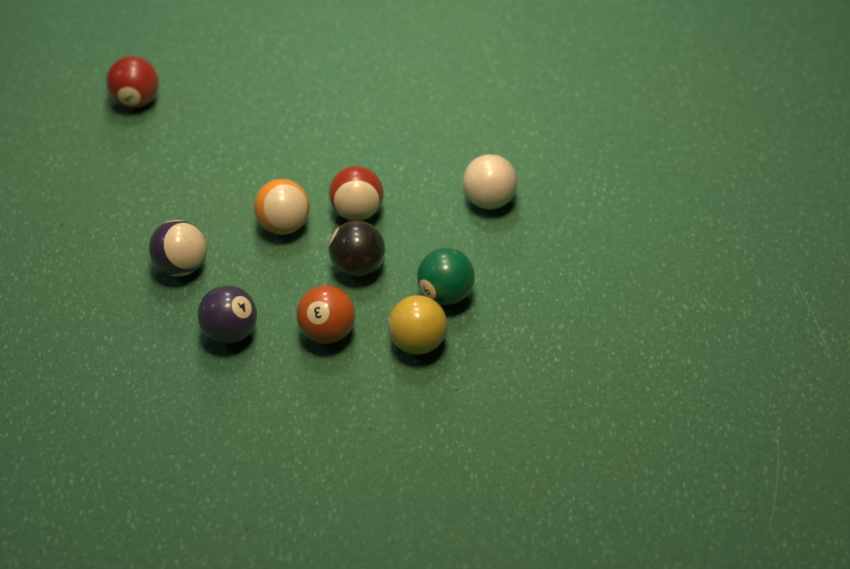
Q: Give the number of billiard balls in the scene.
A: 10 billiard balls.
